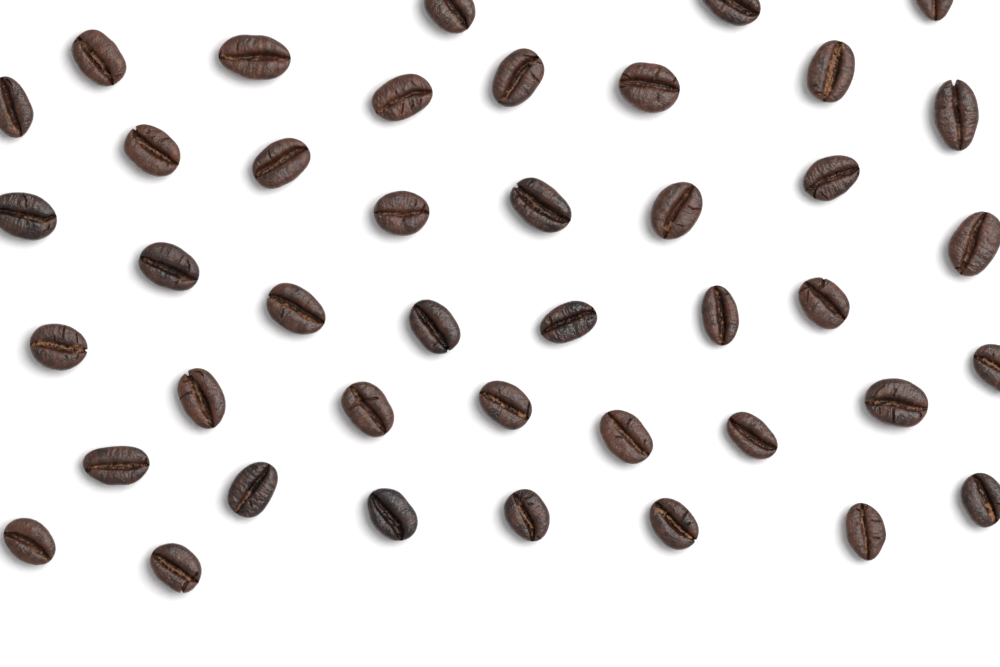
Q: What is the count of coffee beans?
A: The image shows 42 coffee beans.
